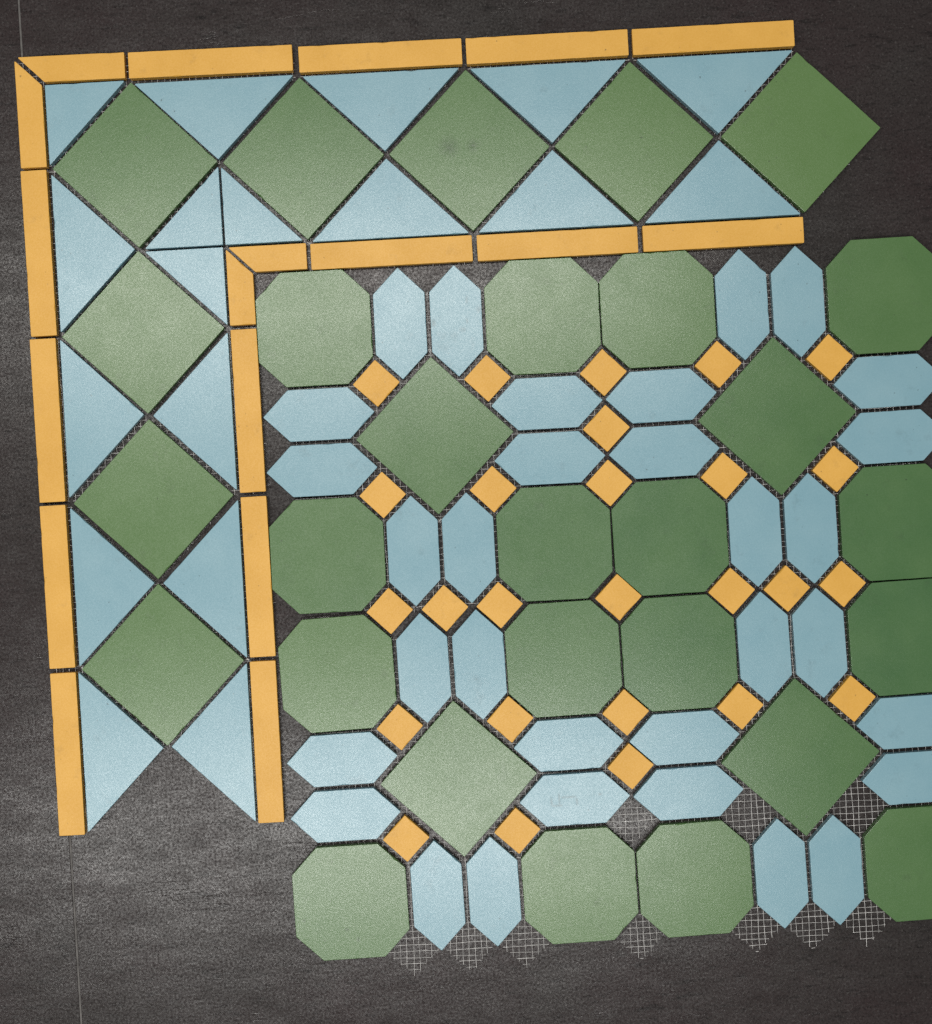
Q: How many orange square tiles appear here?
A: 26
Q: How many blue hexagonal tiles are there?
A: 32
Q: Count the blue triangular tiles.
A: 18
